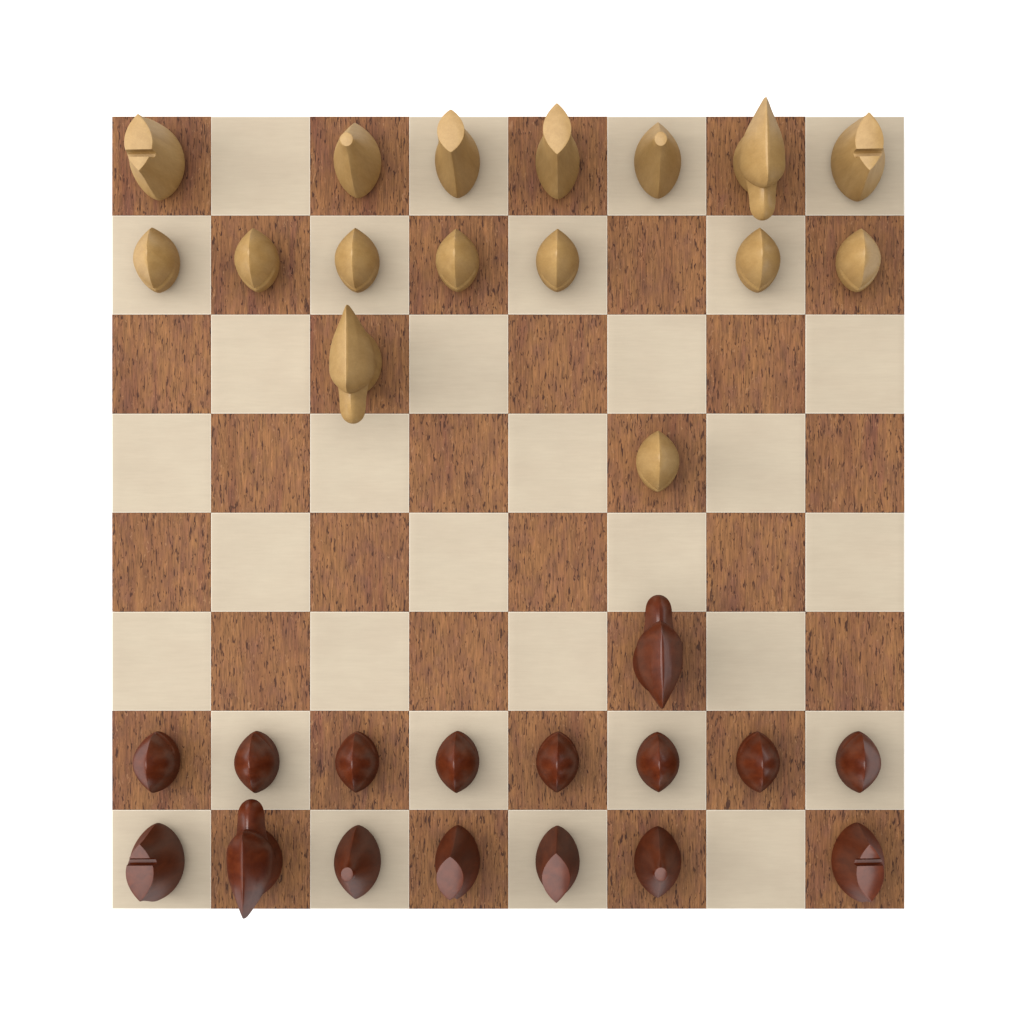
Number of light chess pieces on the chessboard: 16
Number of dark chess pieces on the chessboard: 16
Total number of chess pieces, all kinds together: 32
